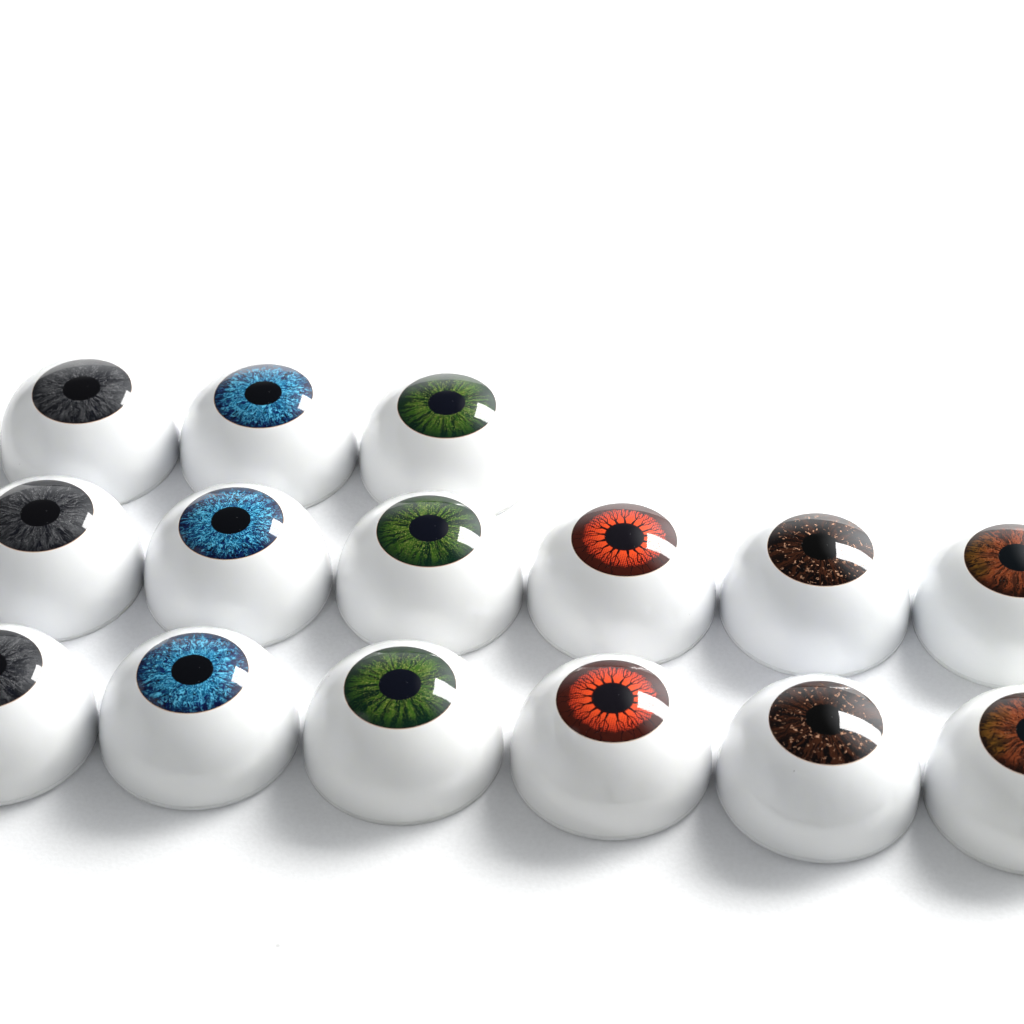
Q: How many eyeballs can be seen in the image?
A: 15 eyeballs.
